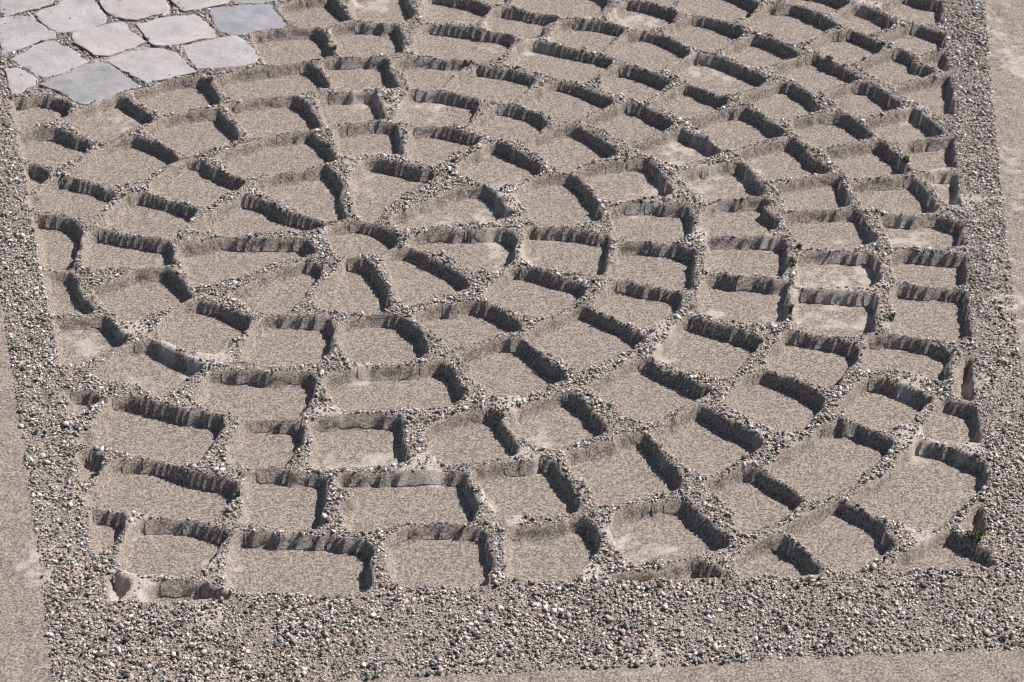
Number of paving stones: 14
